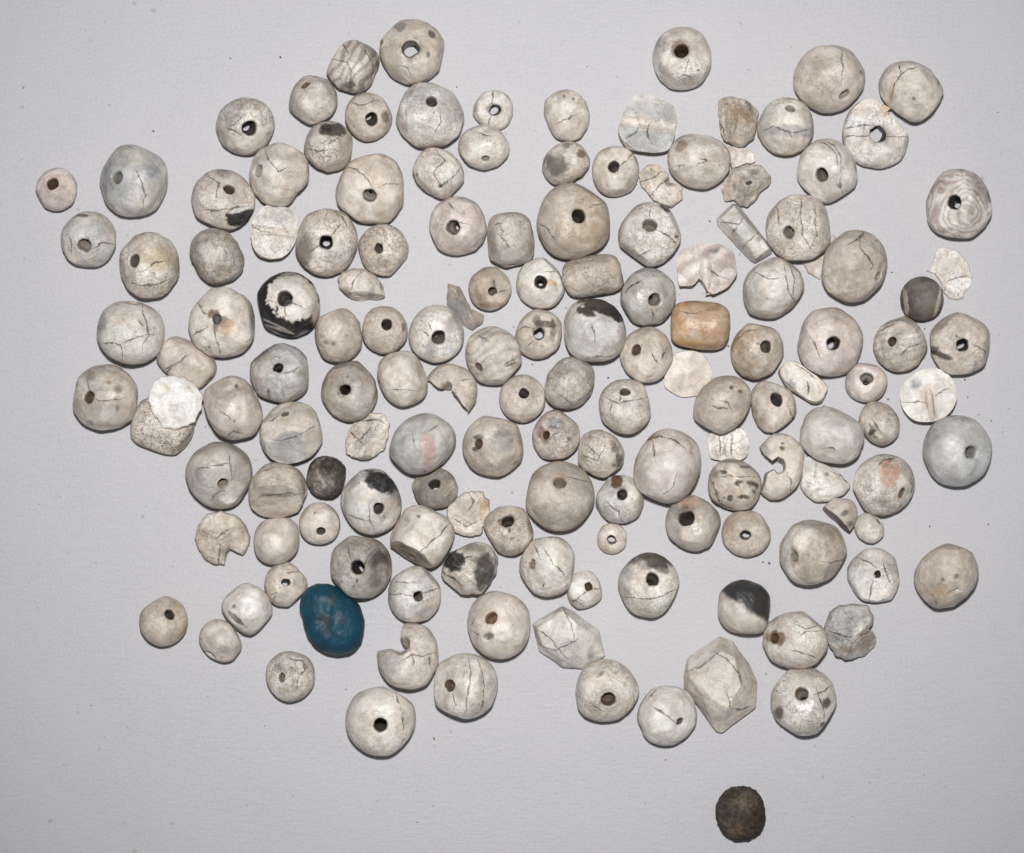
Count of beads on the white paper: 149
